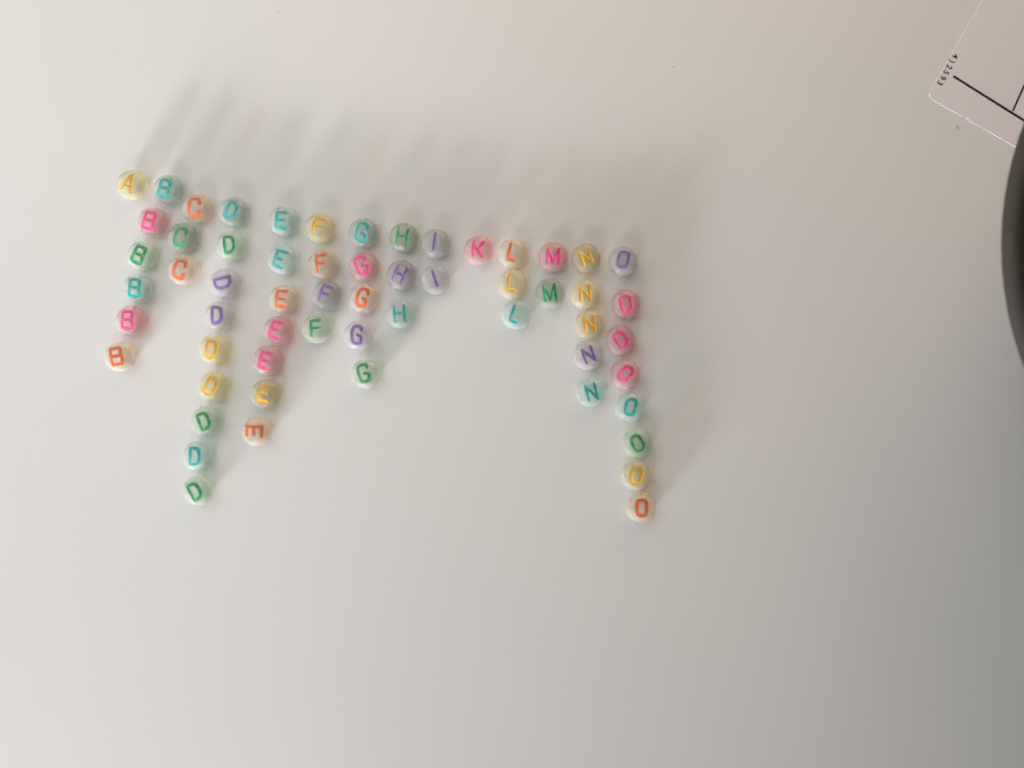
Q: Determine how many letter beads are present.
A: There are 59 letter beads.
